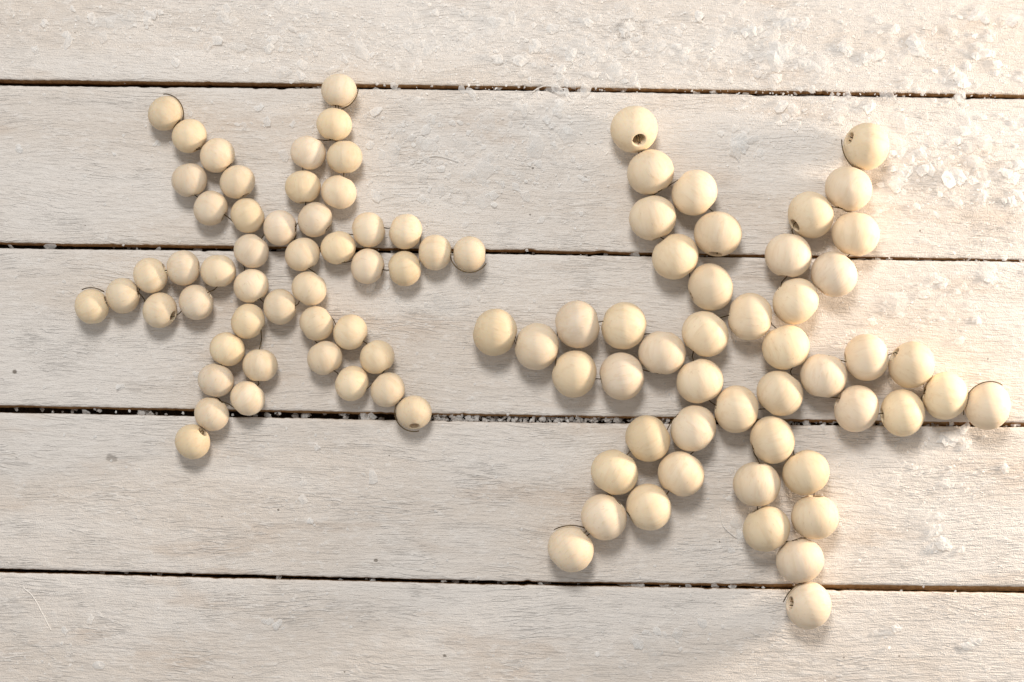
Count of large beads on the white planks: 48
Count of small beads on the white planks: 48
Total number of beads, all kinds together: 96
